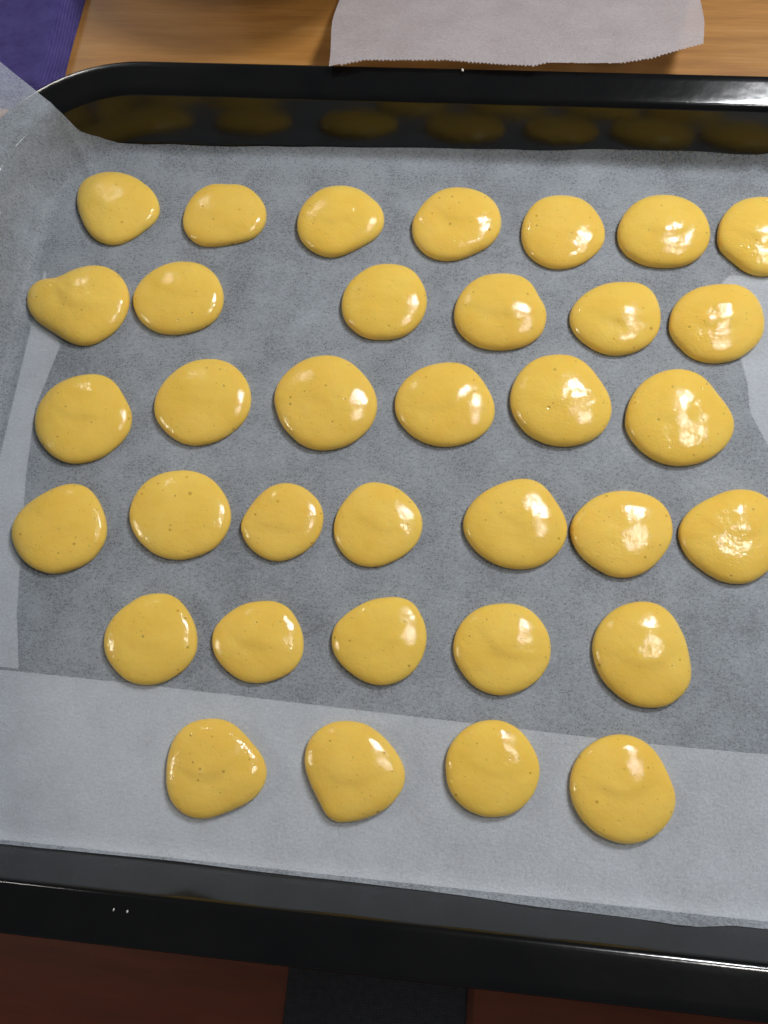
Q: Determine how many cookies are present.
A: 35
